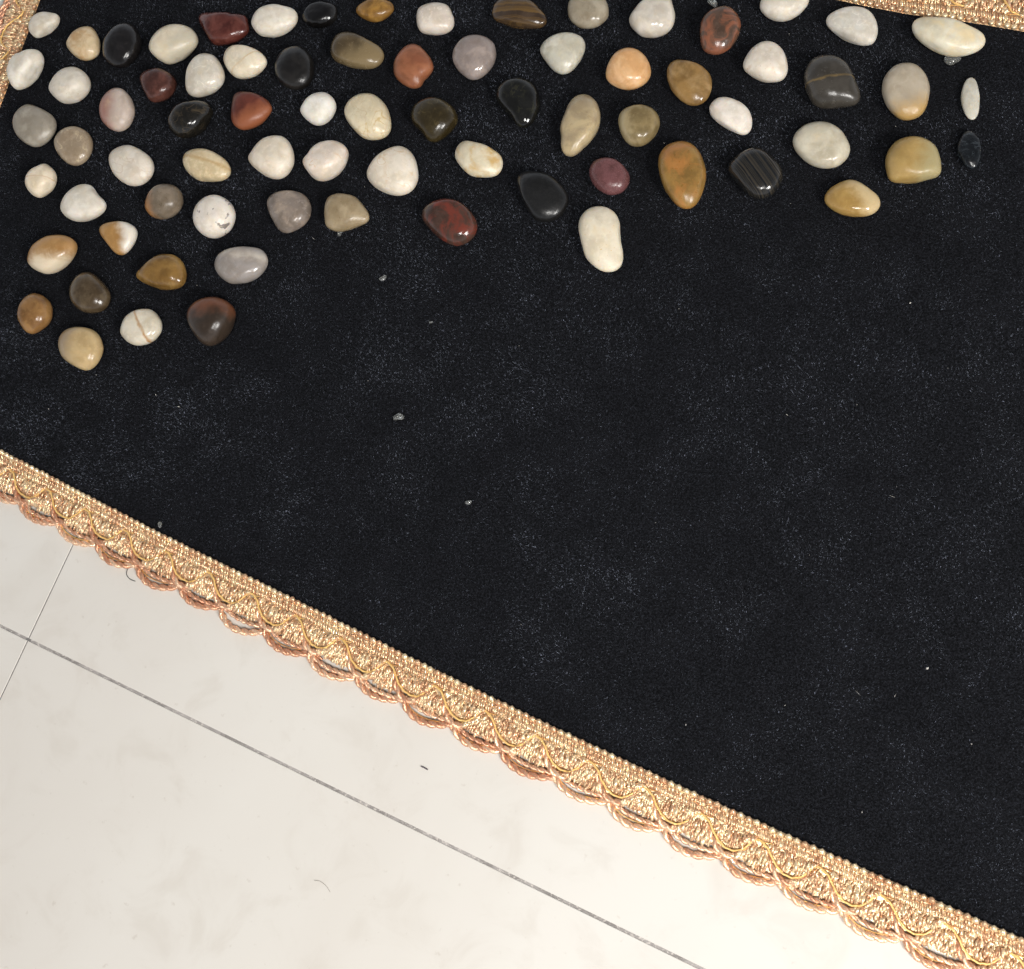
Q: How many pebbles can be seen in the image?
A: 75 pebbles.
